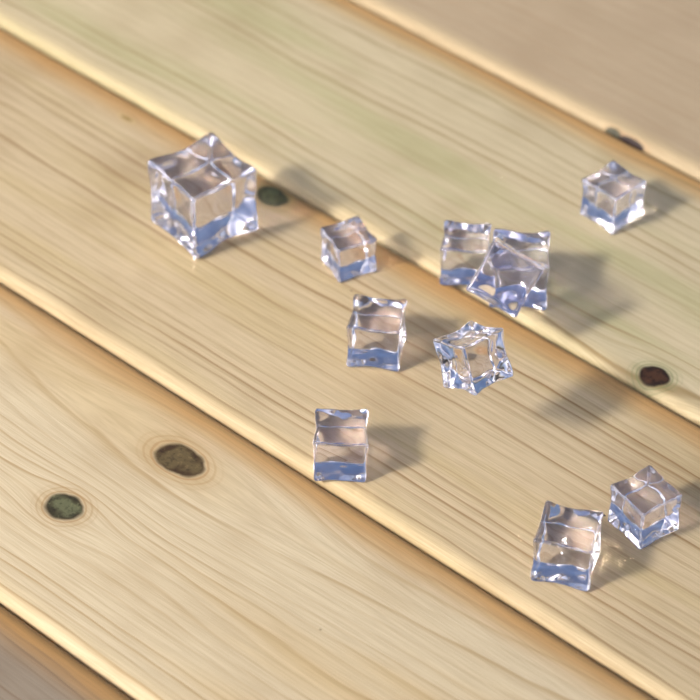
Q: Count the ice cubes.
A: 11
